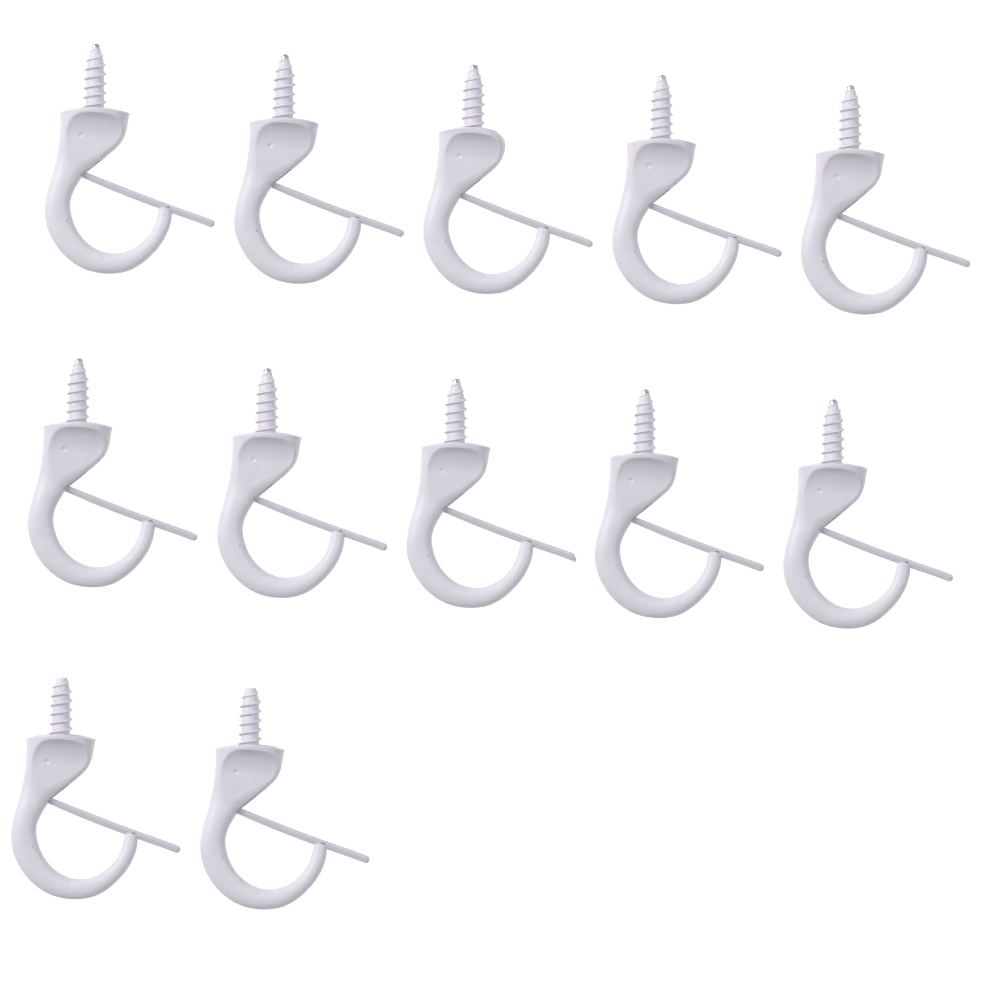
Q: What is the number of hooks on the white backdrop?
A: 12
